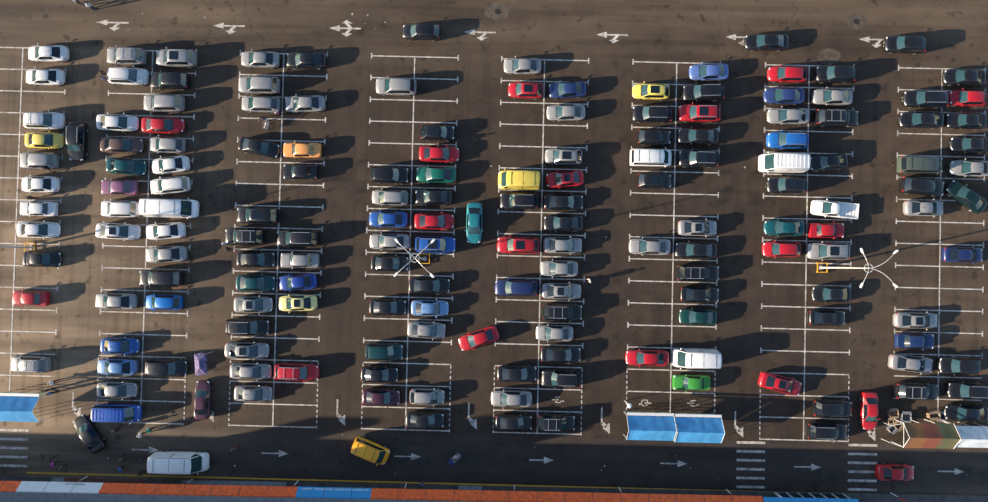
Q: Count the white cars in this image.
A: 13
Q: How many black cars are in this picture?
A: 61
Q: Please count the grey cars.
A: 40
